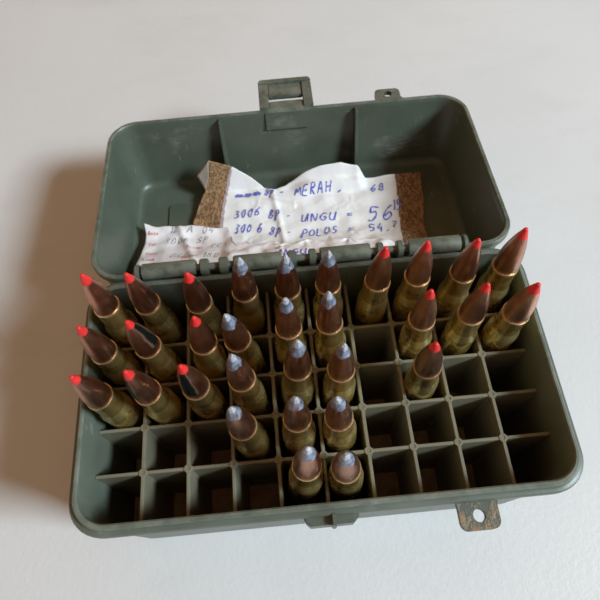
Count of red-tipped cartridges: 17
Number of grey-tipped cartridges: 14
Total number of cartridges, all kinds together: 31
